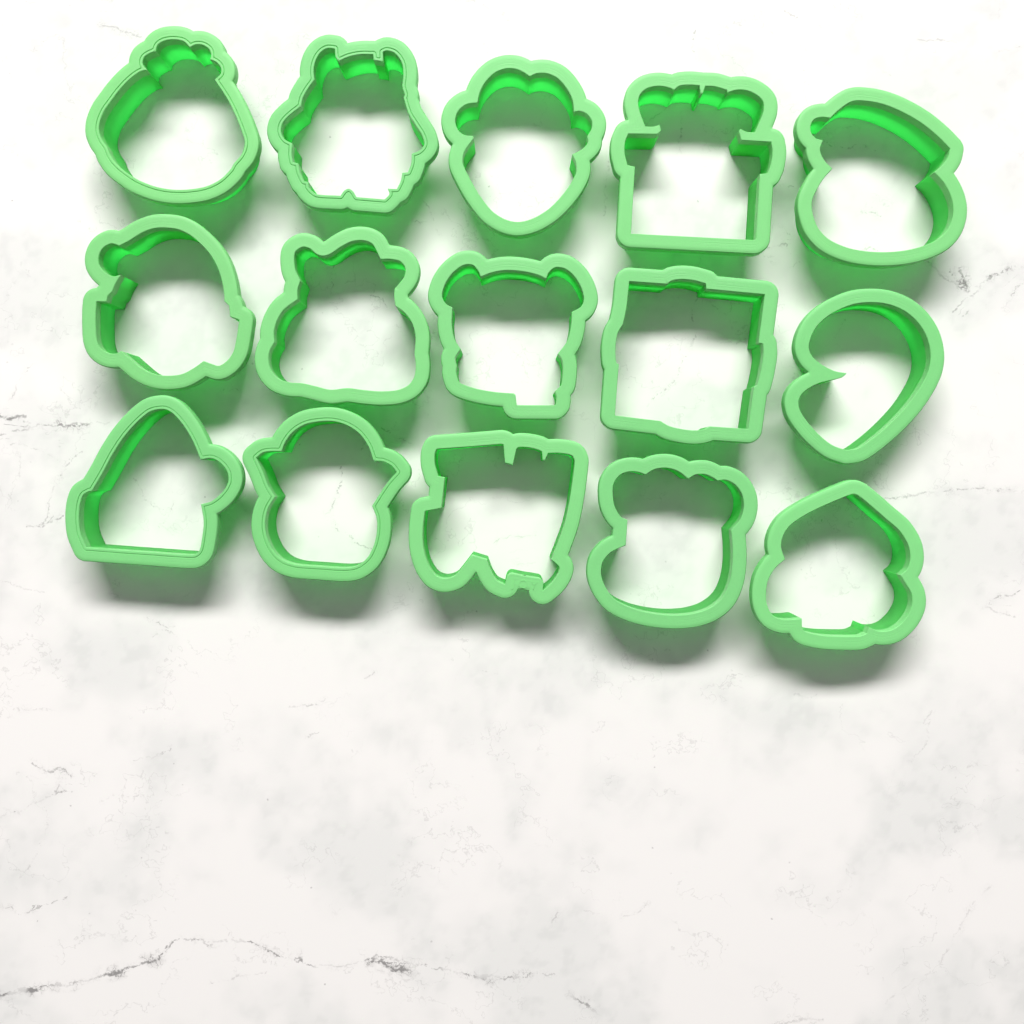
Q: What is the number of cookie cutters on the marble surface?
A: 15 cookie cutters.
